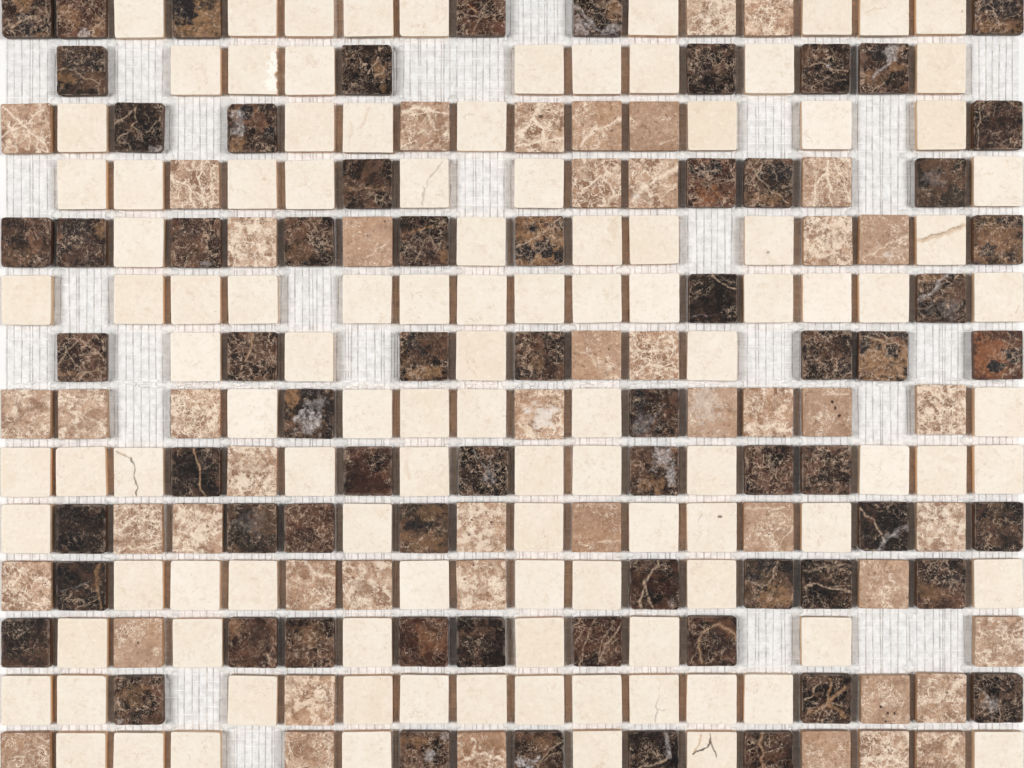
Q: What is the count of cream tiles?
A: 110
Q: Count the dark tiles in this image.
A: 67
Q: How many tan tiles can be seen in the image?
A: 48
